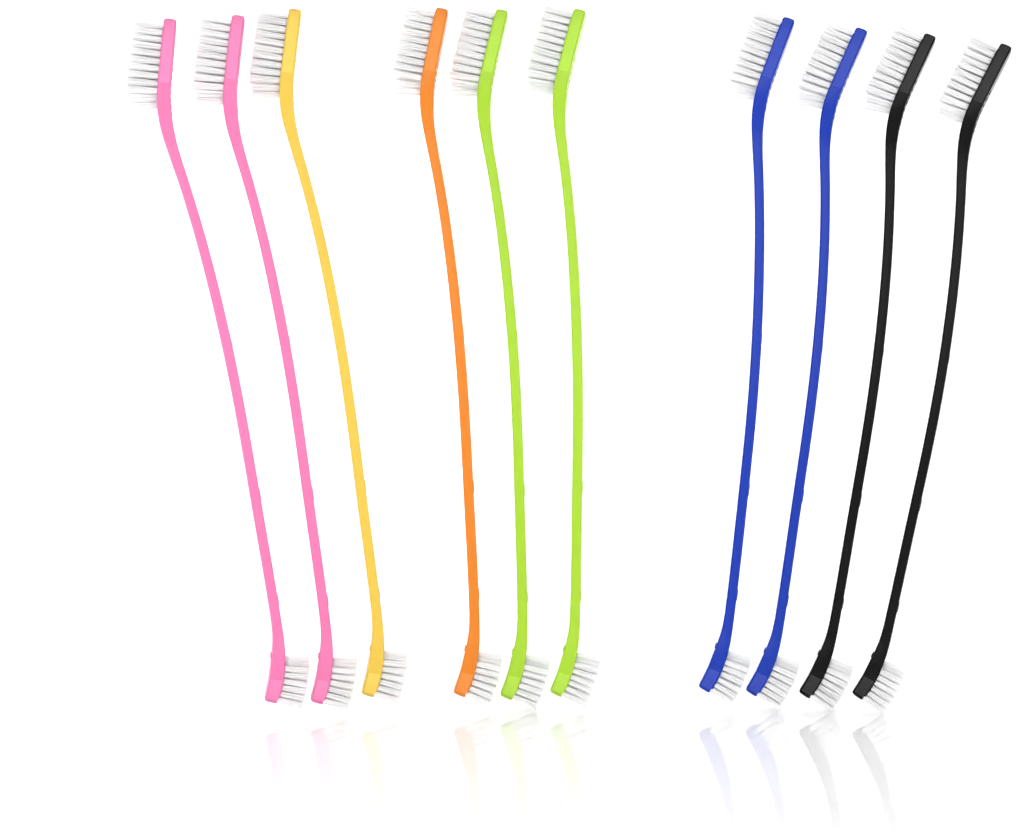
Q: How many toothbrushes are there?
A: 10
